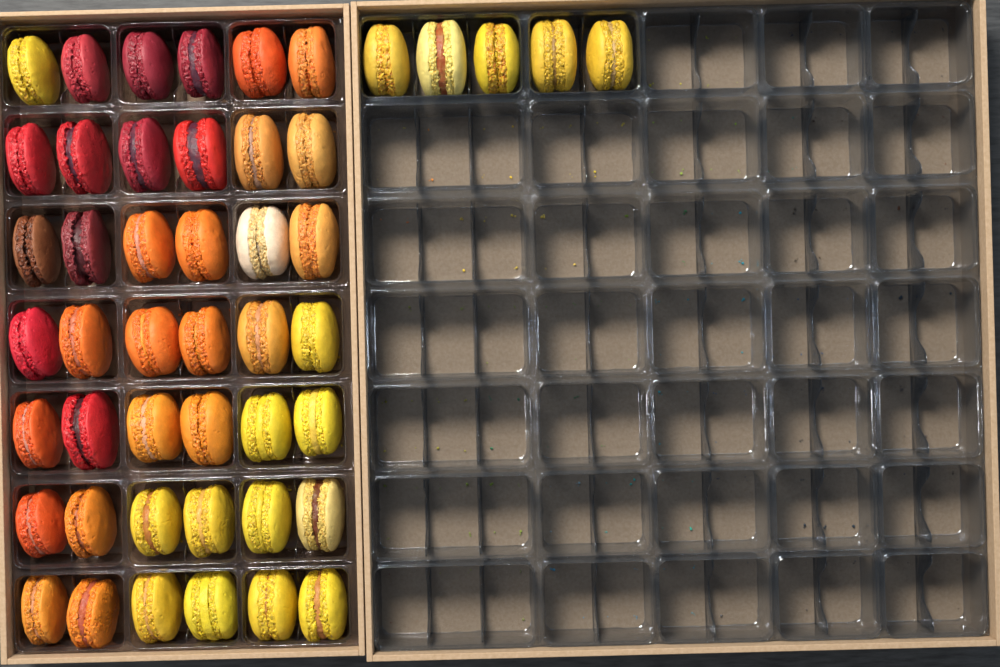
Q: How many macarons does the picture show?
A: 47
